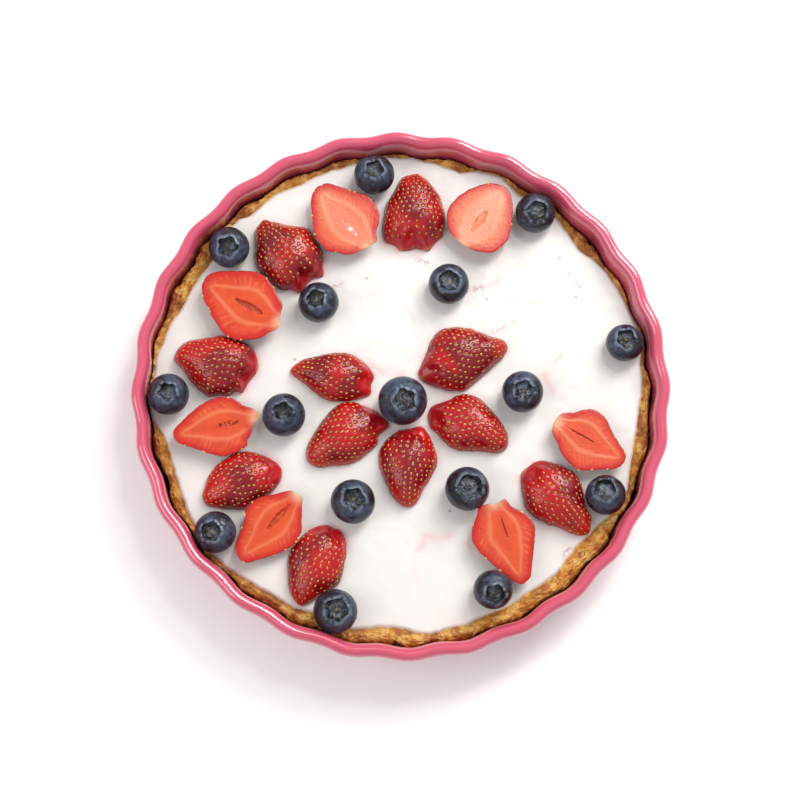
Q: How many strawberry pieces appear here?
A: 18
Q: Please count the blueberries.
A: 16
